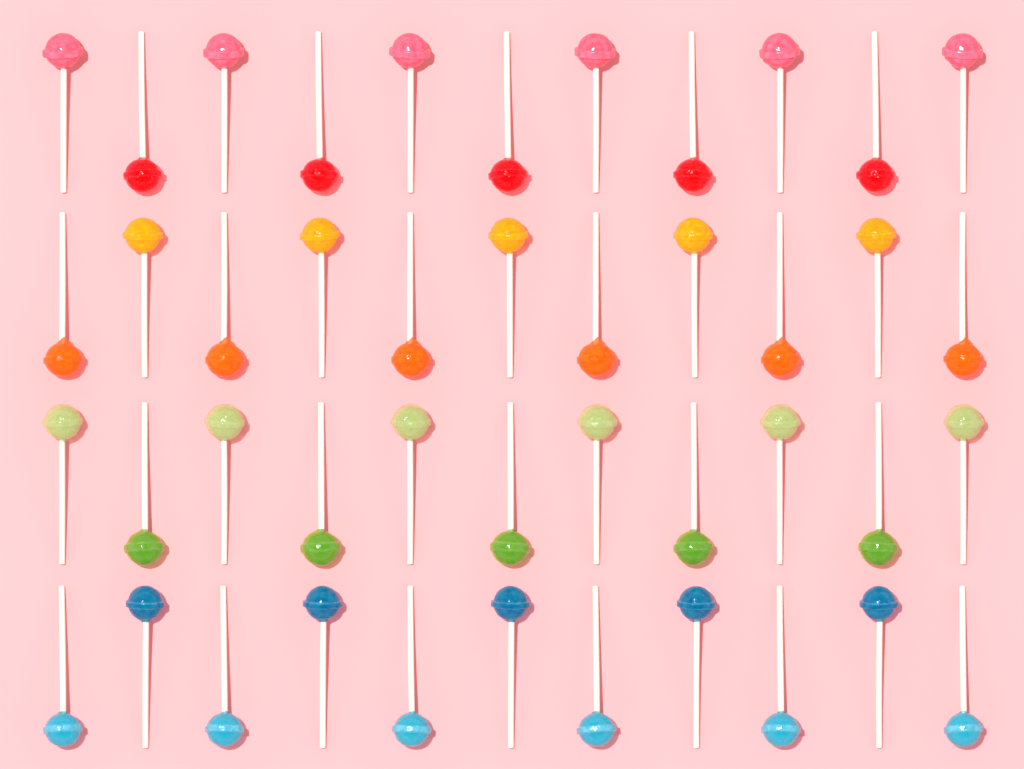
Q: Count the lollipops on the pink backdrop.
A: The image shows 44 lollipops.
